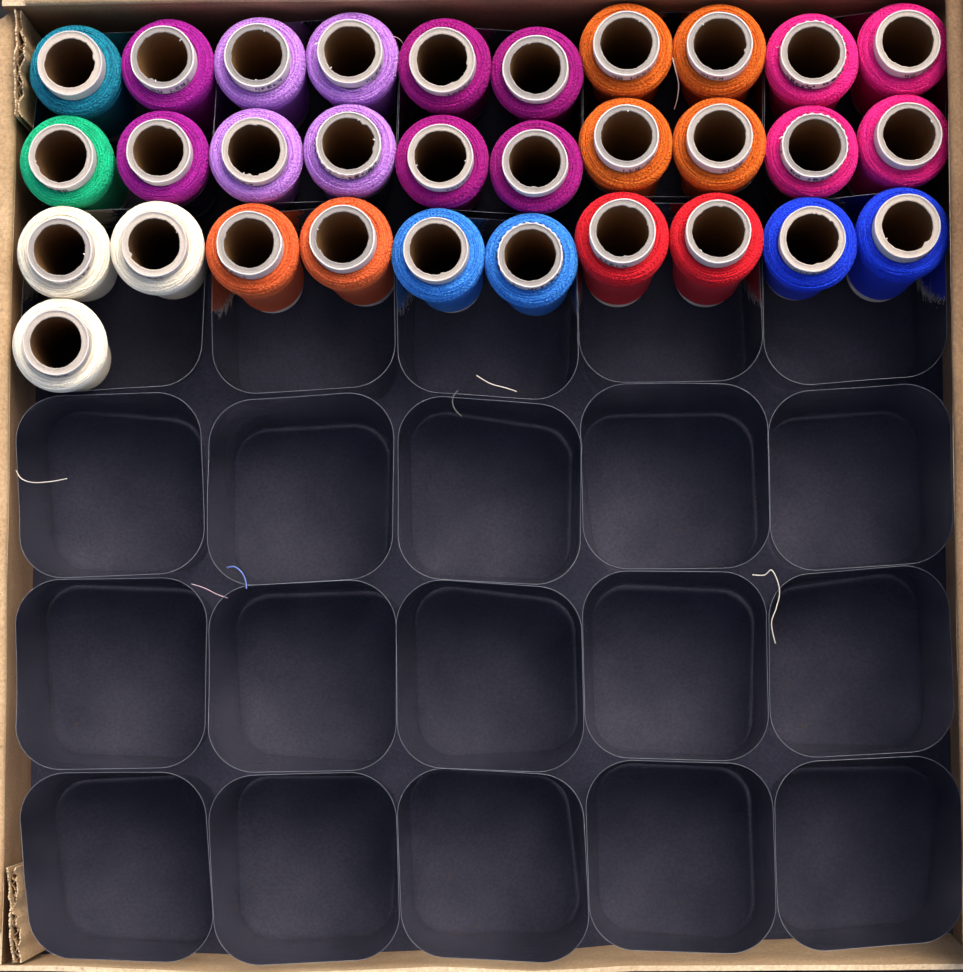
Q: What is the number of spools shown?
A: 31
